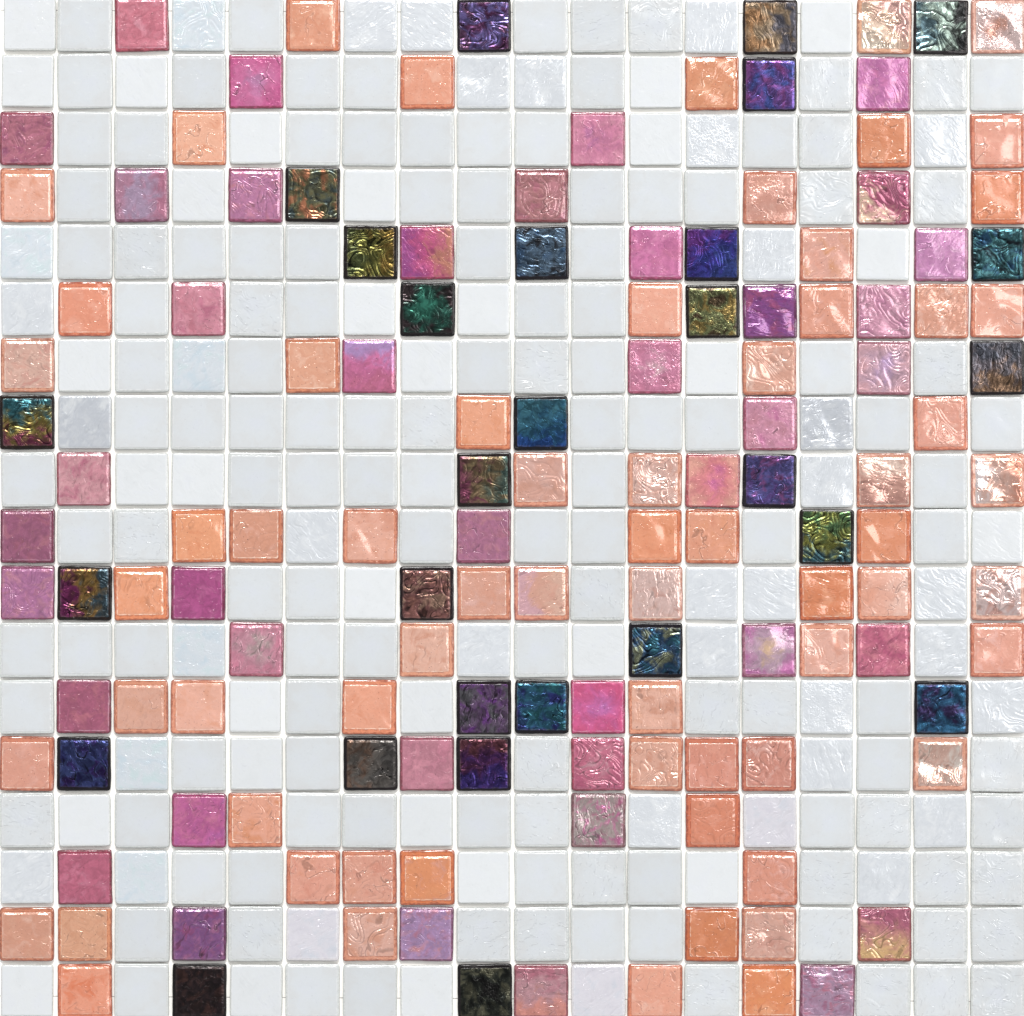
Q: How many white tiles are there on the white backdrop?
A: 191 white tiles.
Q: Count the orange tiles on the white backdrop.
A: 65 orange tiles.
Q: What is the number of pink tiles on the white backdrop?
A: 40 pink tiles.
